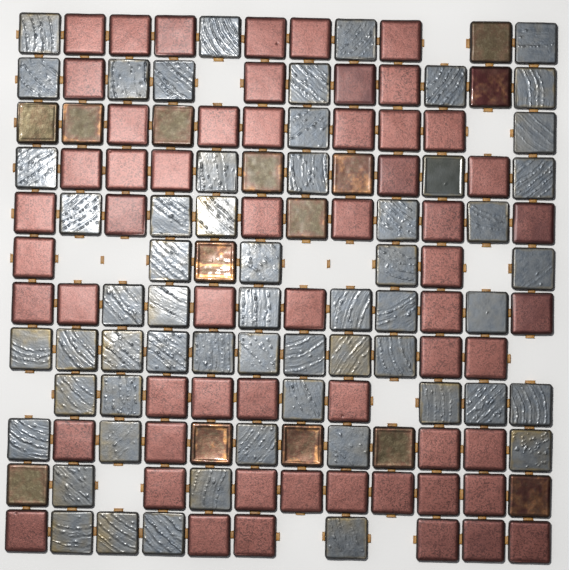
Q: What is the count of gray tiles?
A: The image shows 58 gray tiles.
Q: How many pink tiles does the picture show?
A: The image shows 58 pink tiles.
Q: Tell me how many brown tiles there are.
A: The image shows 14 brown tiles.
